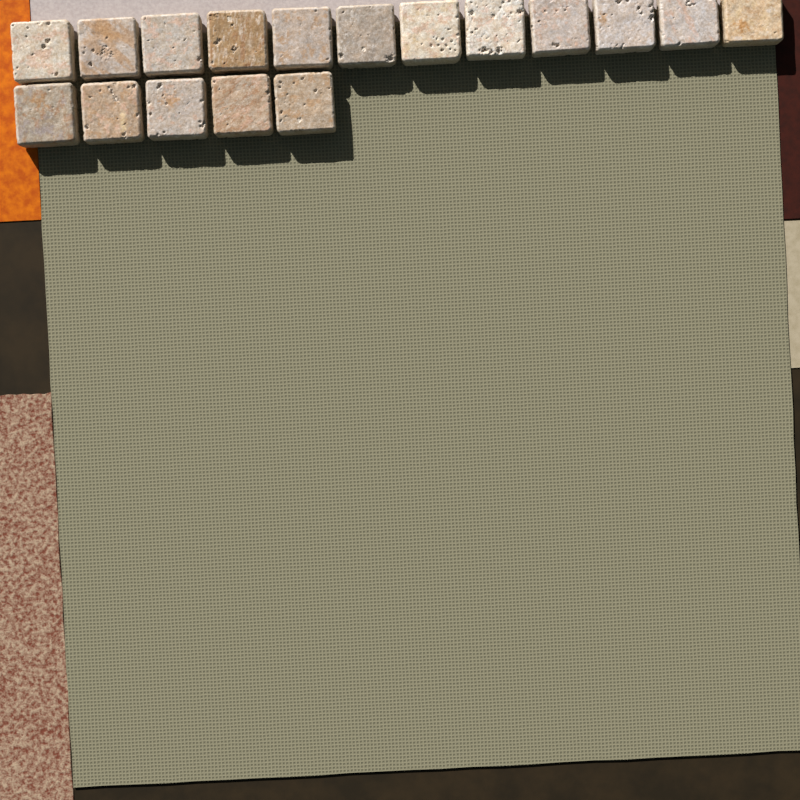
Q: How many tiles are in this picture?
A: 17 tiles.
